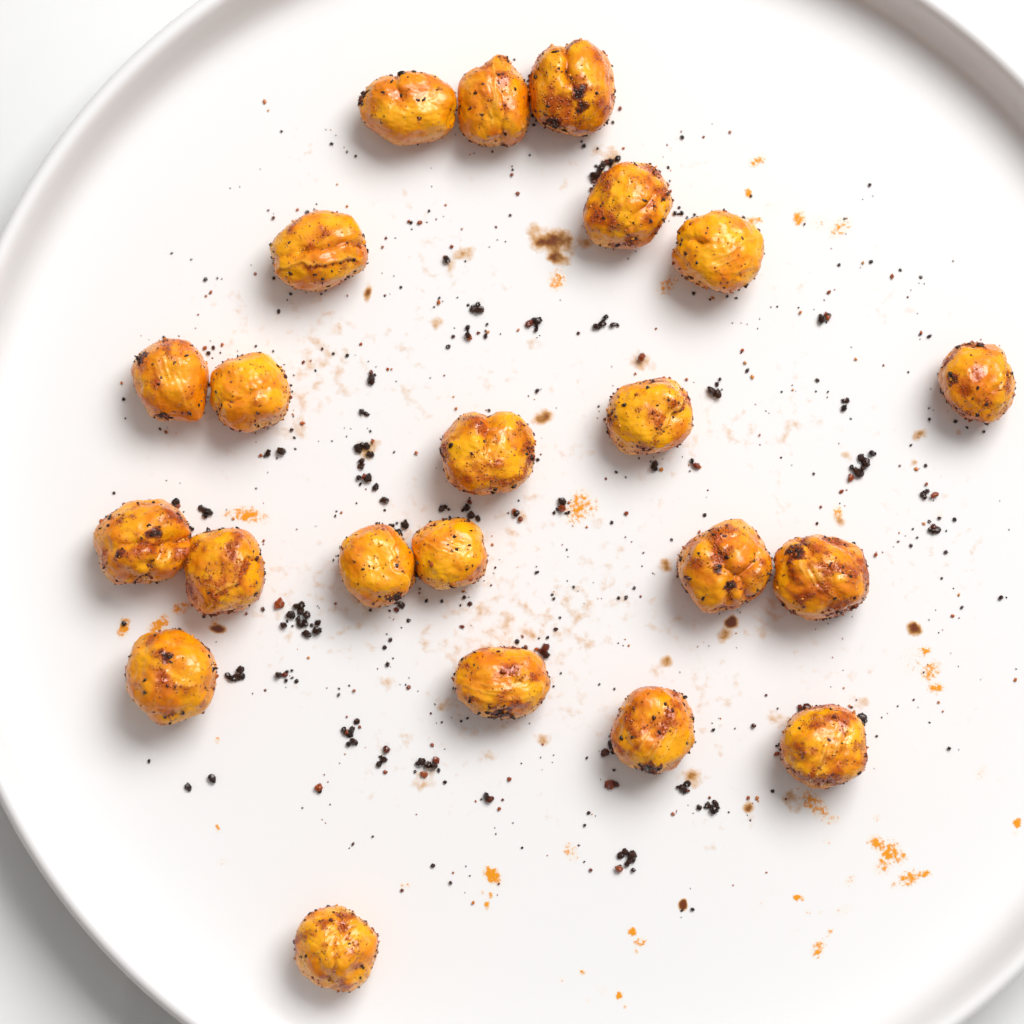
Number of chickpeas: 22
